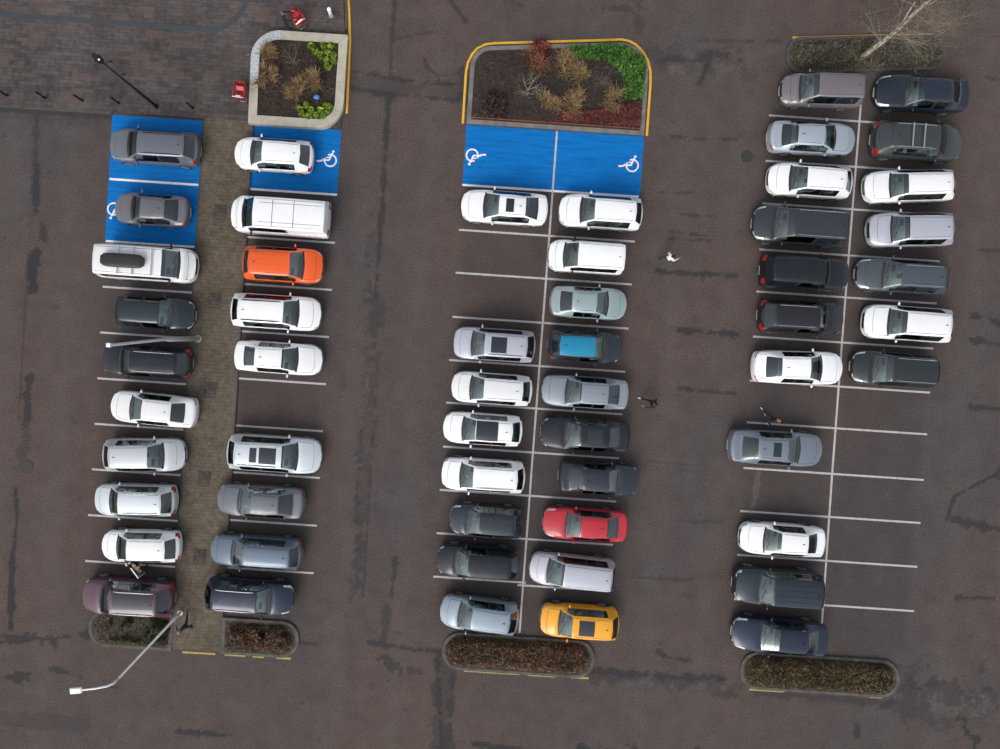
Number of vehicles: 55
